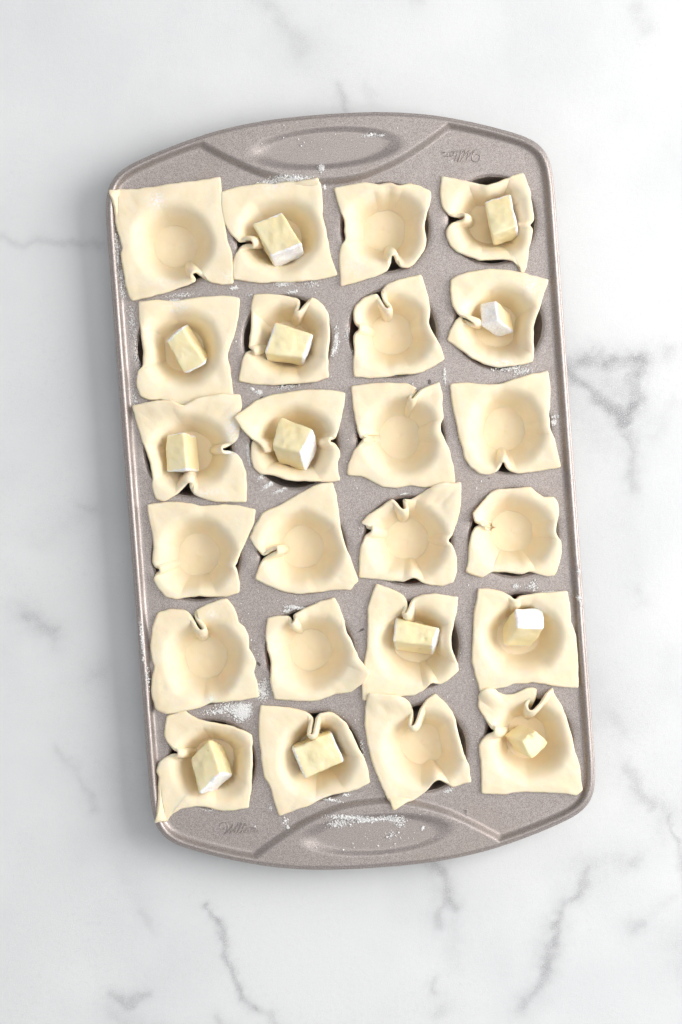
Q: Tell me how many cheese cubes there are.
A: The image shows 12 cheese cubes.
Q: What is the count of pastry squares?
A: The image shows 24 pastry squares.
